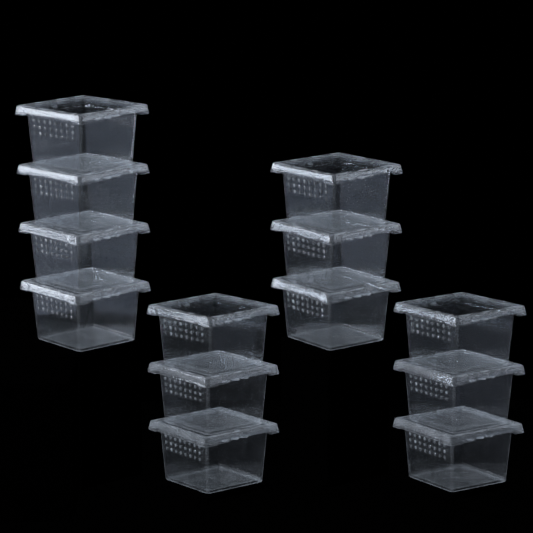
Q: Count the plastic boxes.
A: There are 13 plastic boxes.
